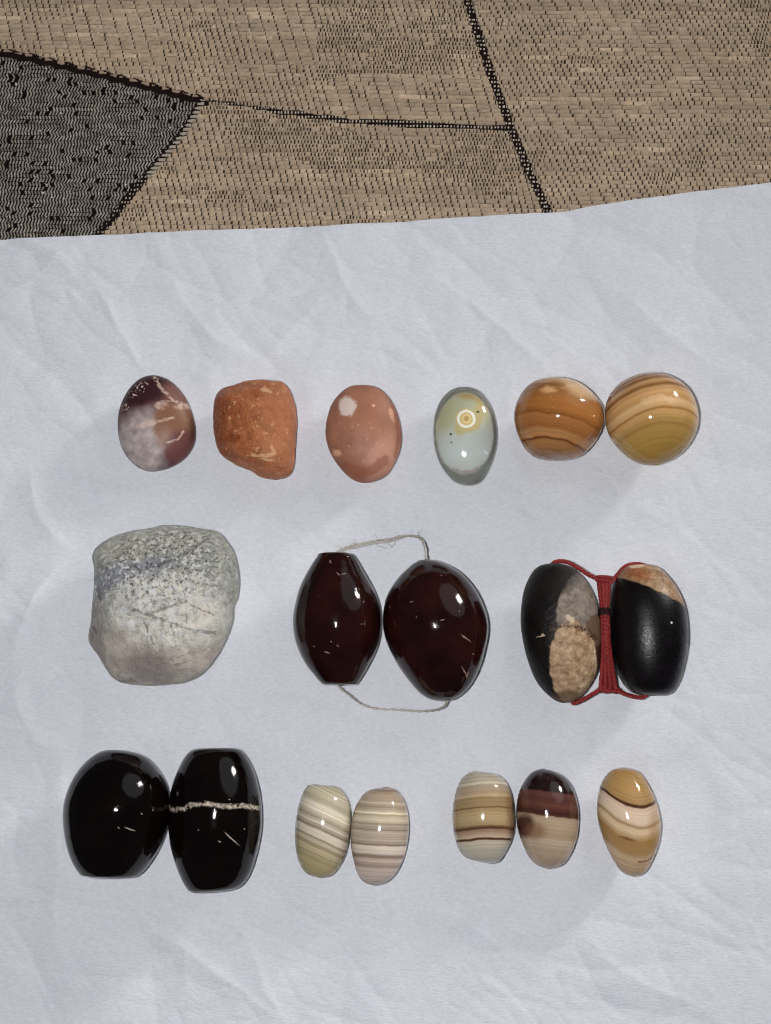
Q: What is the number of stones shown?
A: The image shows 18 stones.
